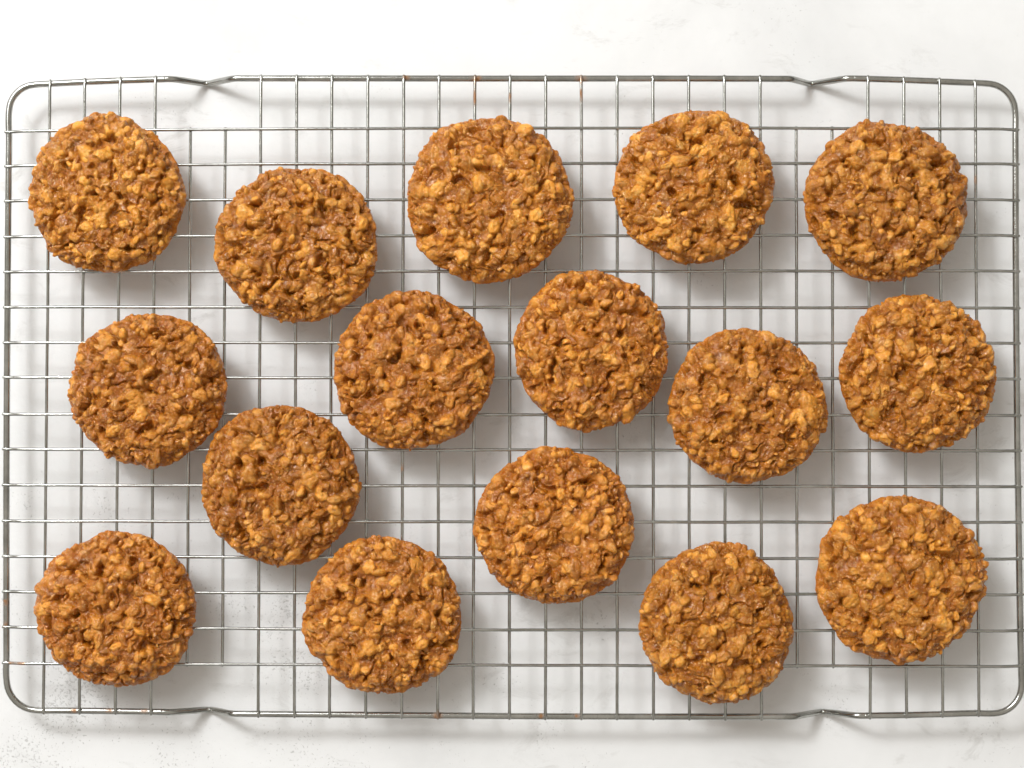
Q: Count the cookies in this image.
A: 16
